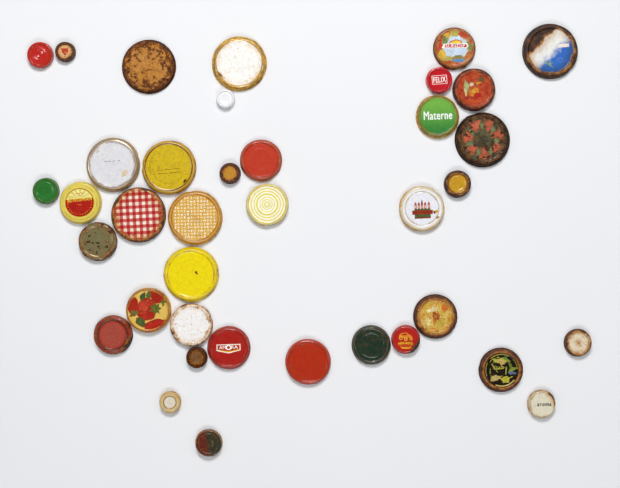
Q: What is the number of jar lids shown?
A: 38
